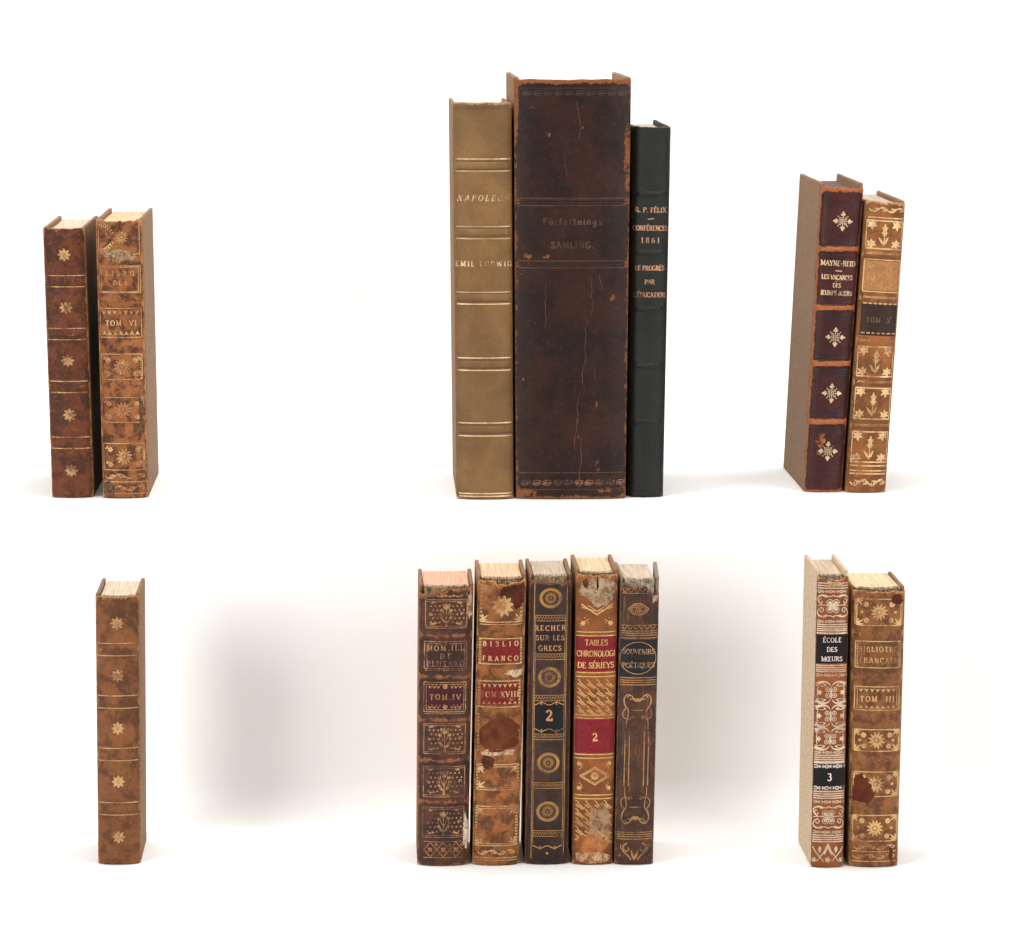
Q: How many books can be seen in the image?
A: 15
